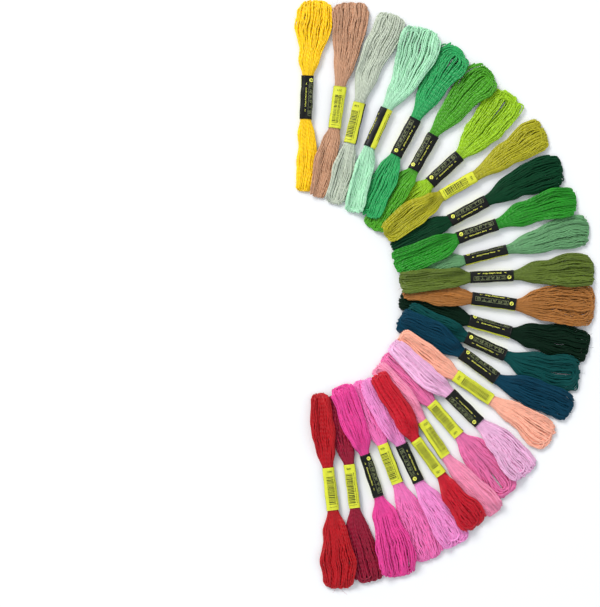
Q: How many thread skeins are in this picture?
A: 26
